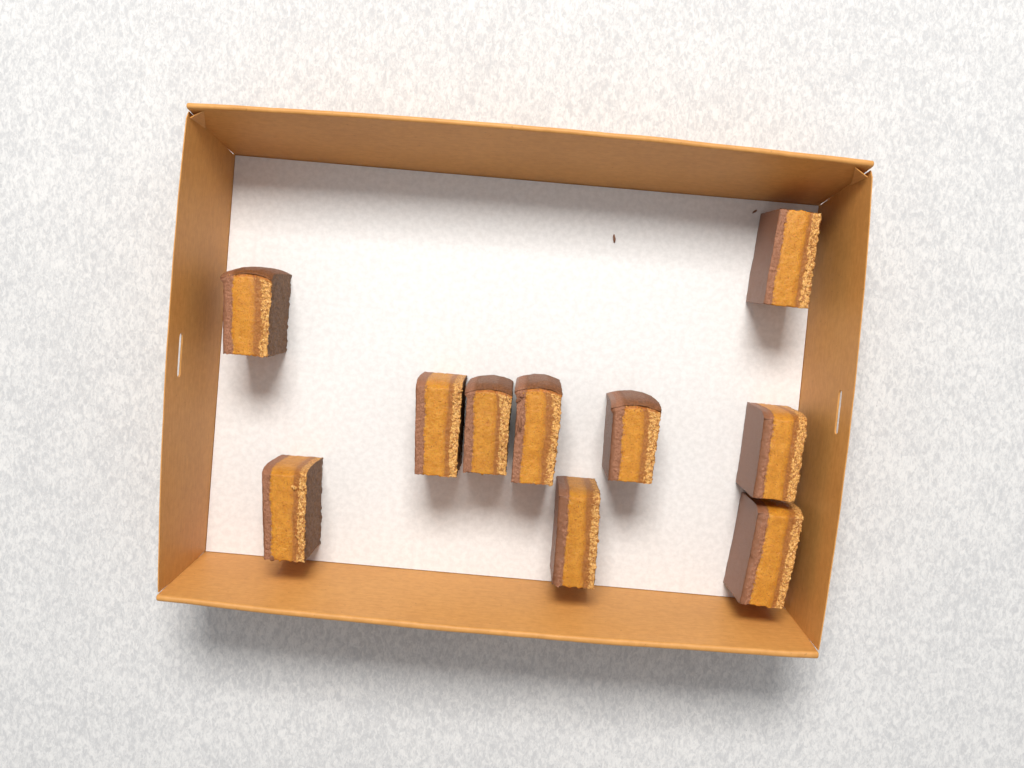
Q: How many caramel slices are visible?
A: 10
